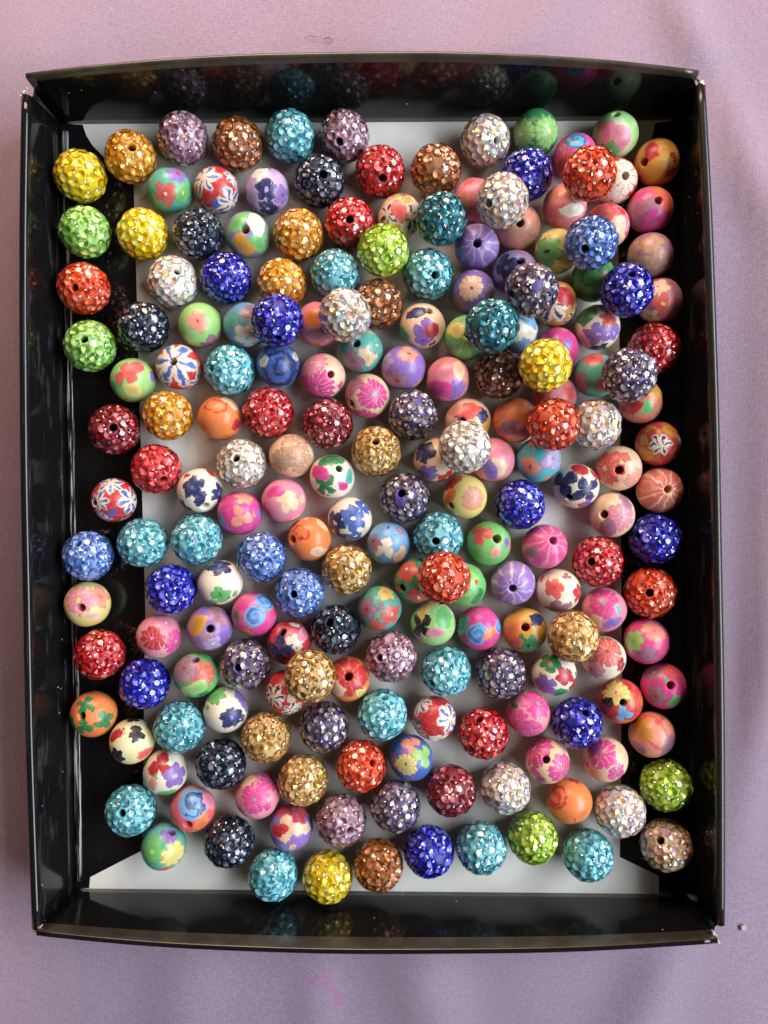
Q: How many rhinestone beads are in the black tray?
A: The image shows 99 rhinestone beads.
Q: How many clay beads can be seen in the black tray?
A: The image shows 103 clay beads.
